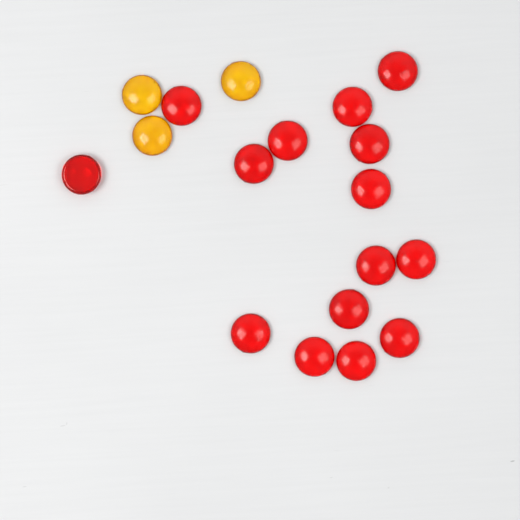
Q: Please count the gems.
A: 18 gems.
